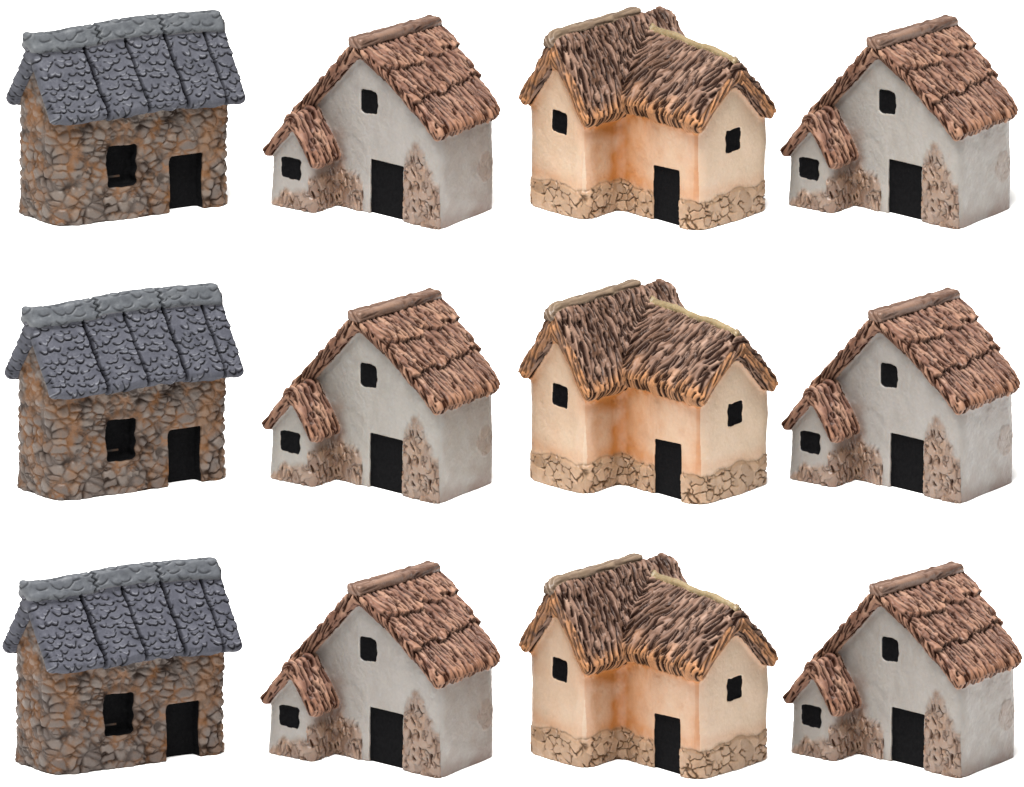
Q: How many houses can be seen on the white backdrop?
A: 12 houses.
